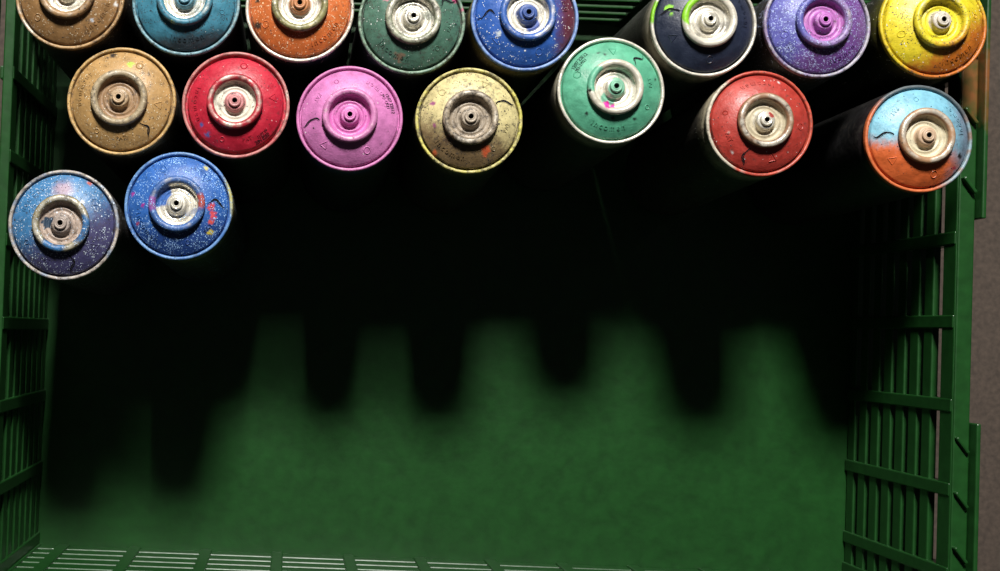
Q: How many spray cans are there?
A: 17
